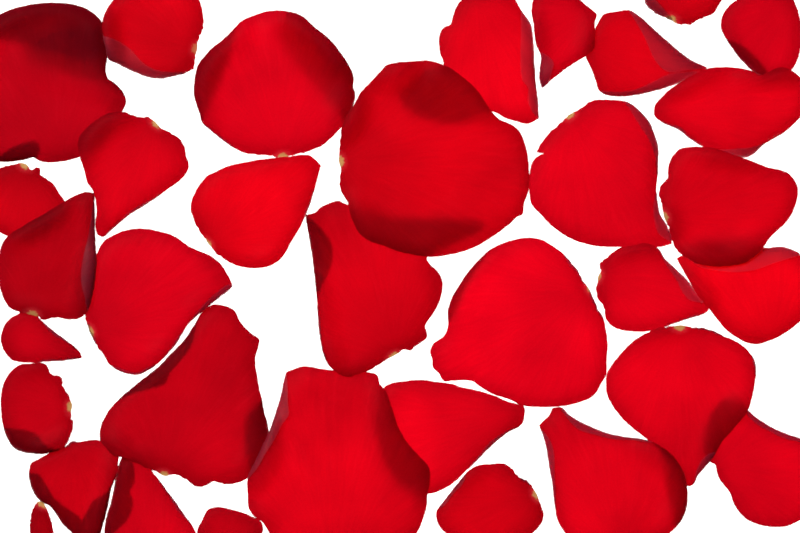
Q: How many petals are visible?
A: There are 34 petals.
